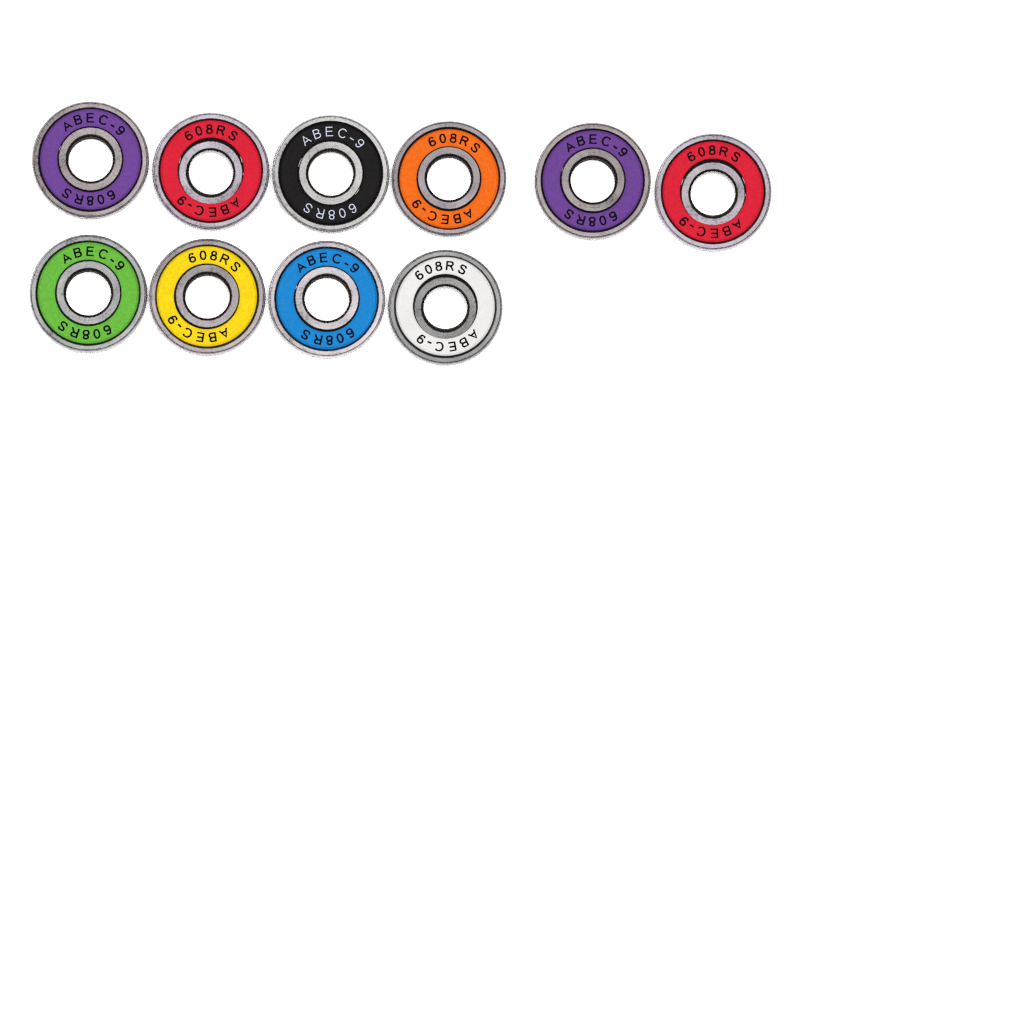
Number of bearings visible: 10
